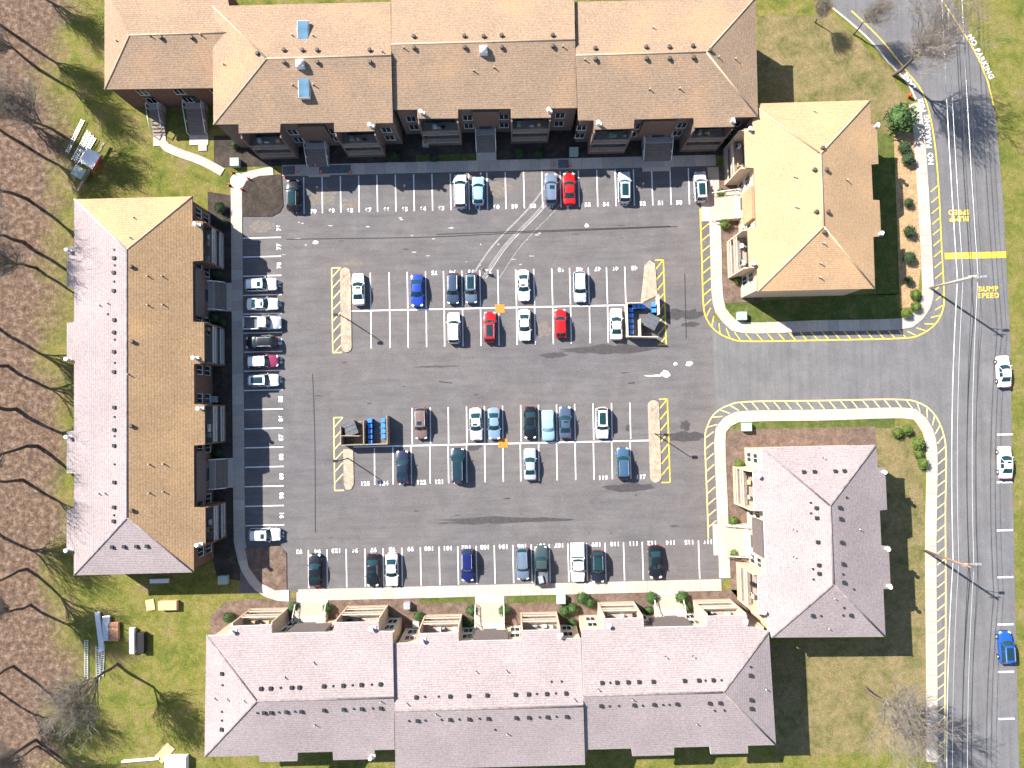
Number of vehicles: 48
